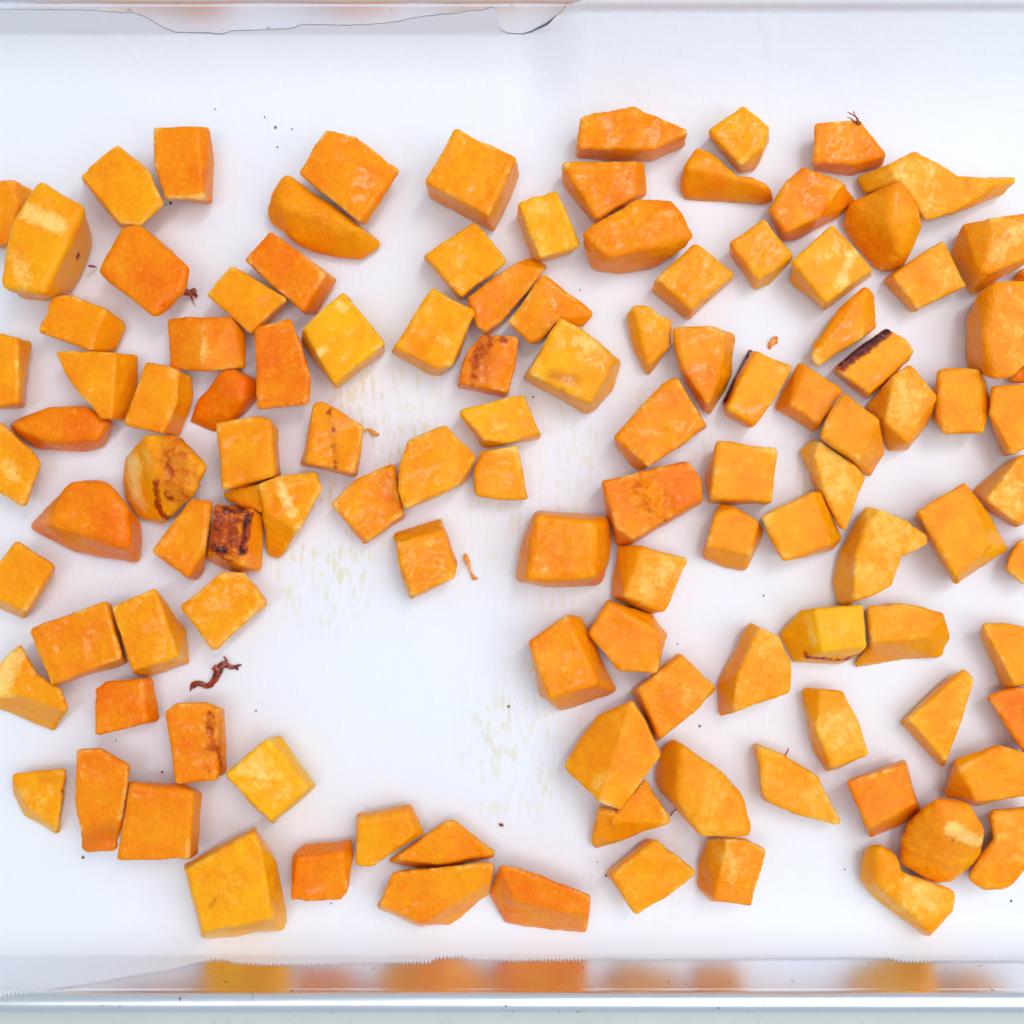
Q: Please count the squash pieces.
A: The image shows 116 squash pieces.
